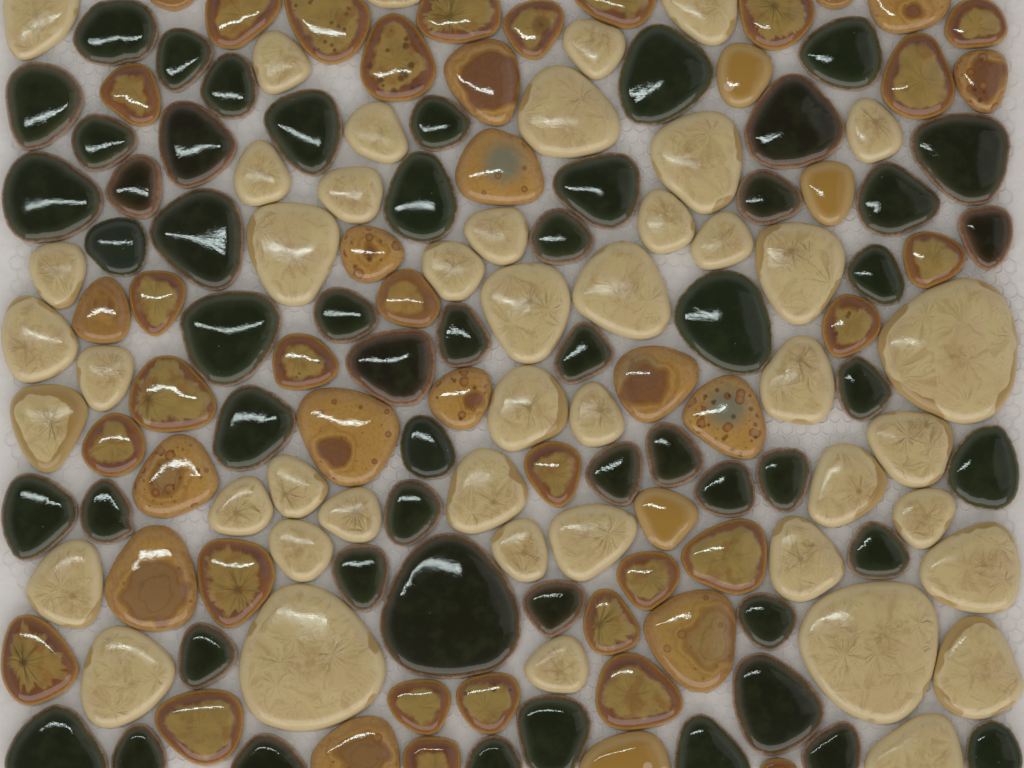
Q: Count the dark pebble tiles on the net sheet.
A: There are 55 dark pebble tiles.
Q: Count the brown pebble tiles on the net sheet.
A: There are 49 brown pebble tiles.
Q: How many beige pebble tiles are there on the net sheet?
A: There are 46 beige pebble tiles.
